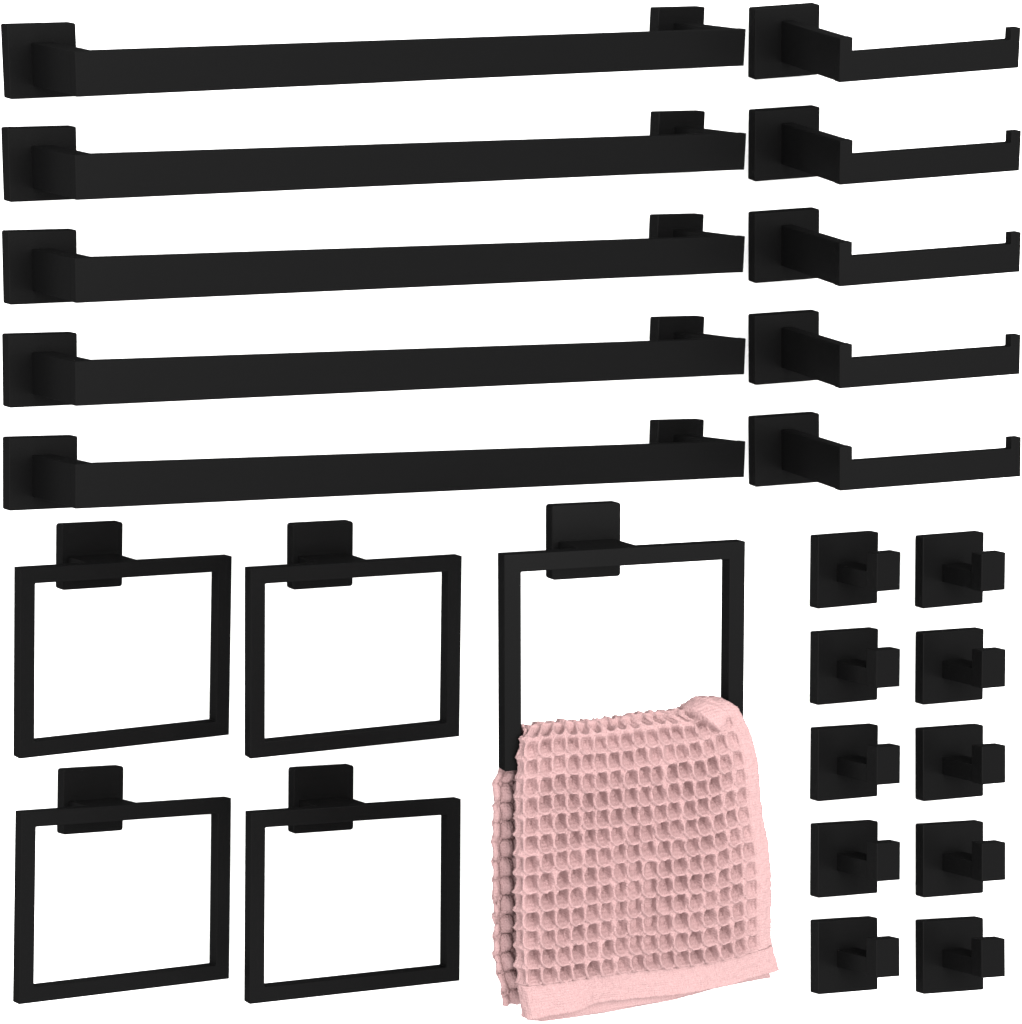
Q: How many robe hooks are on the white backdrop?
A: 10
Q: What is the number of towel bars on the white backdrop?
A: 5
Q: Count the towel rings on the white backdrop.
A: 5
